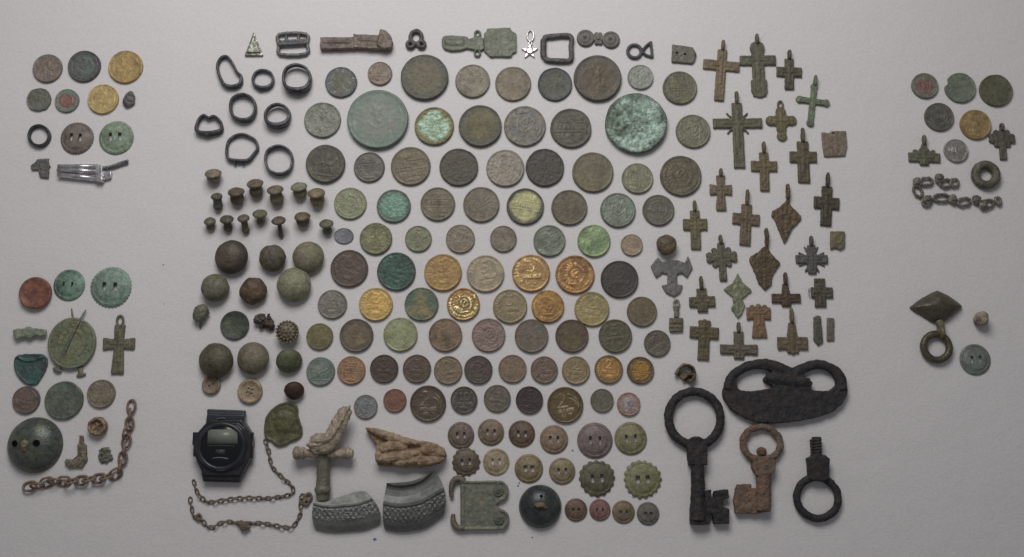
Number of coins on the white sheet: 101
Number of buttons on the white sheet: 37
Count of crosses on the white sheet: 25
